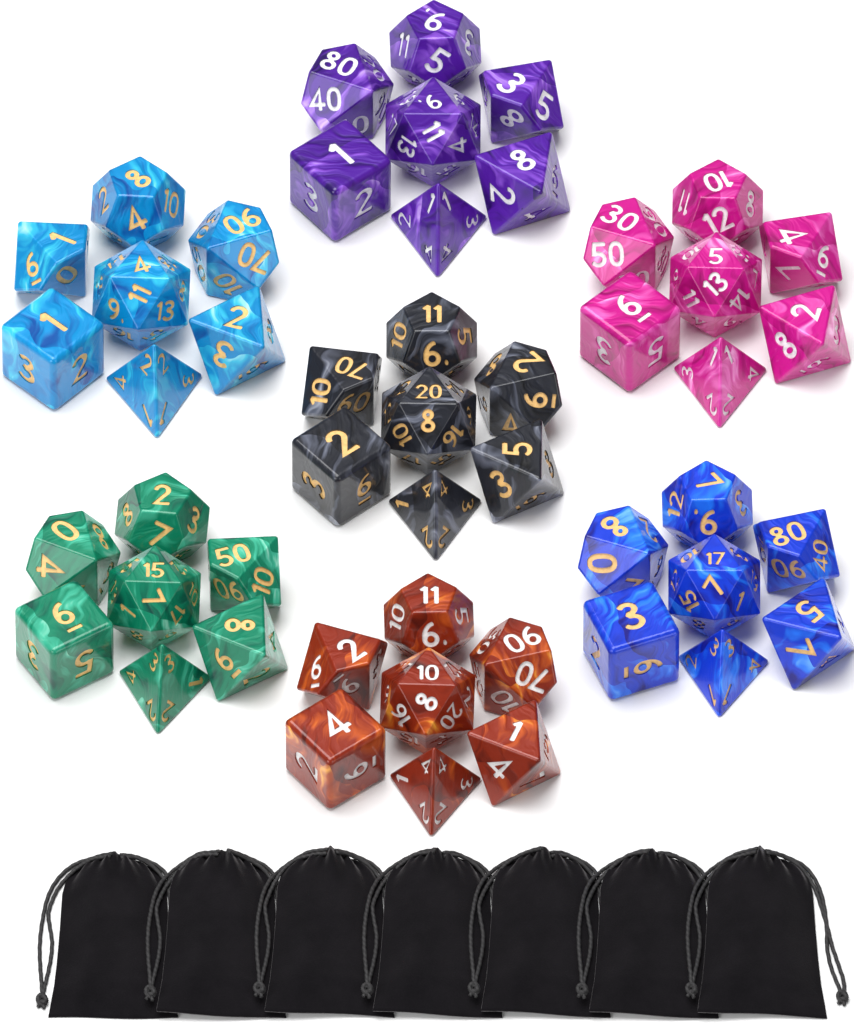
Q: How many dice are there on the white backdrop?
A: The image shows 49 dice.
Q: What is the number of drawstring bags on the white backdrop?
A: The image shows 7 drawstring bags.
